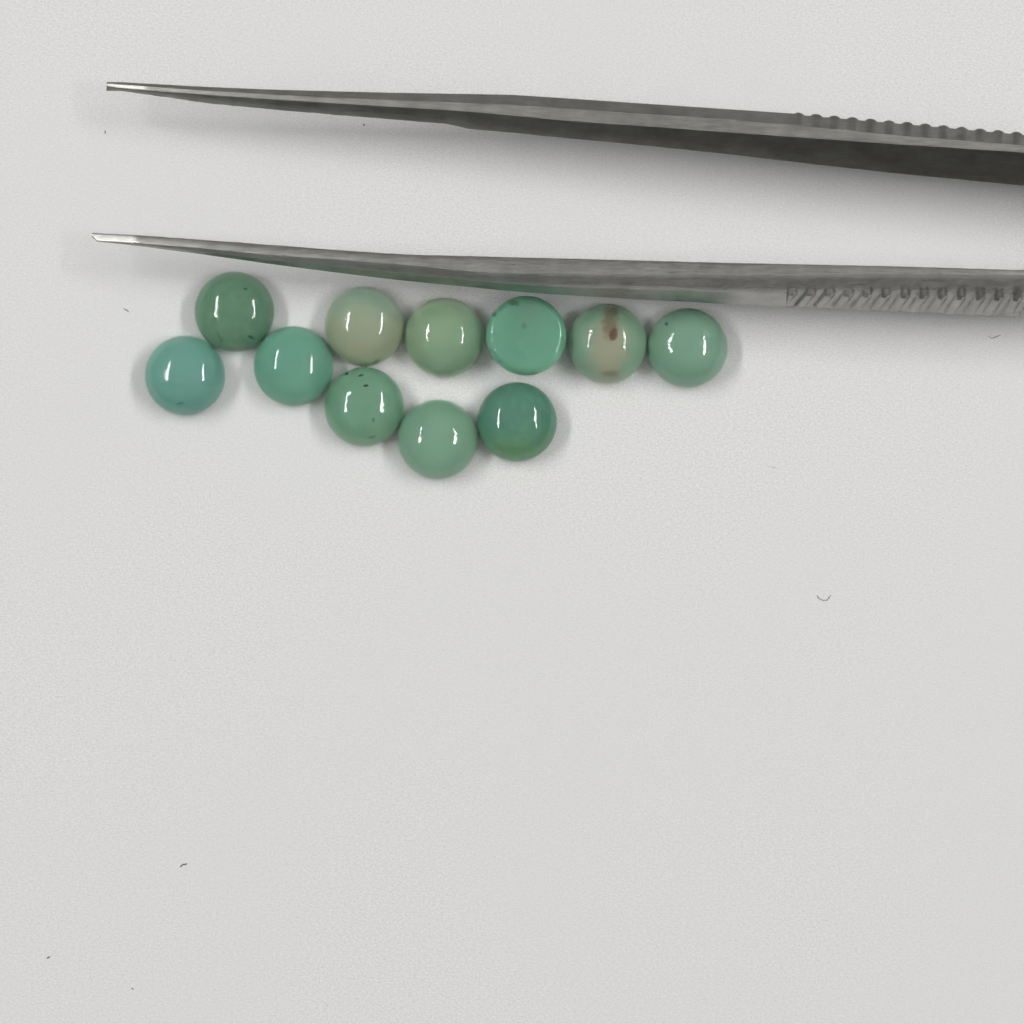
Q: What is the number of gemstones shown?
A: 11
